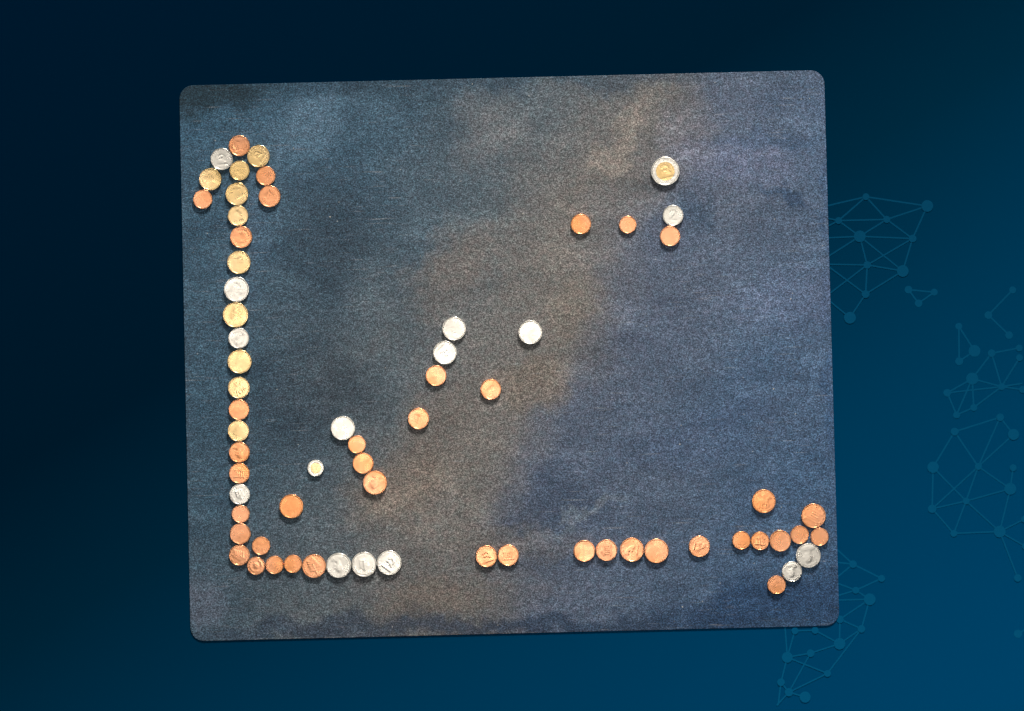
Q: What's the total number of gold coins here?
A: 10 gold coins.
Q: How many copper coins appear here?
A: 41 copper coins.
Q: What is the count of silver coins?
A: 14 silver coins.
